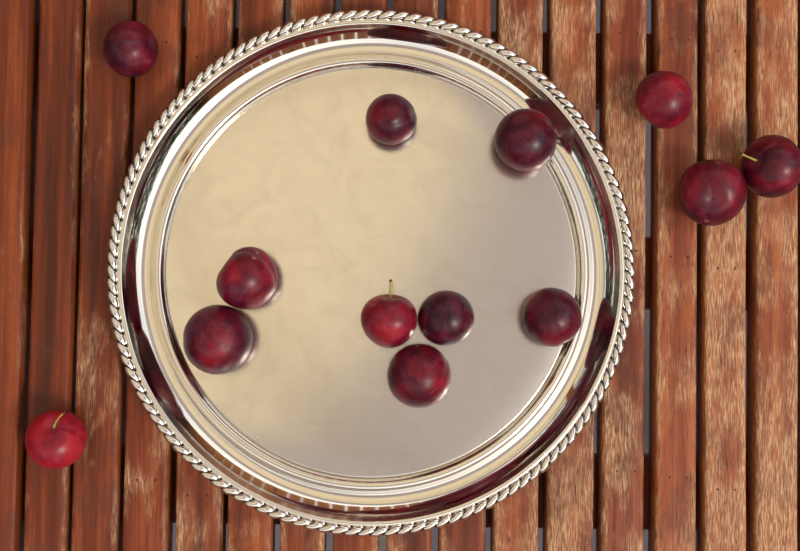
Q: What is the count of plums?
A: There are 13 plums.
